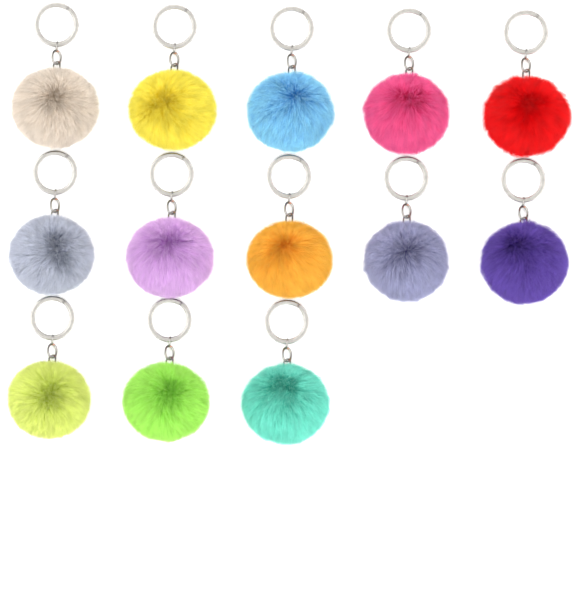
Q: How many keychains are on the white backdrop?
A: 13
